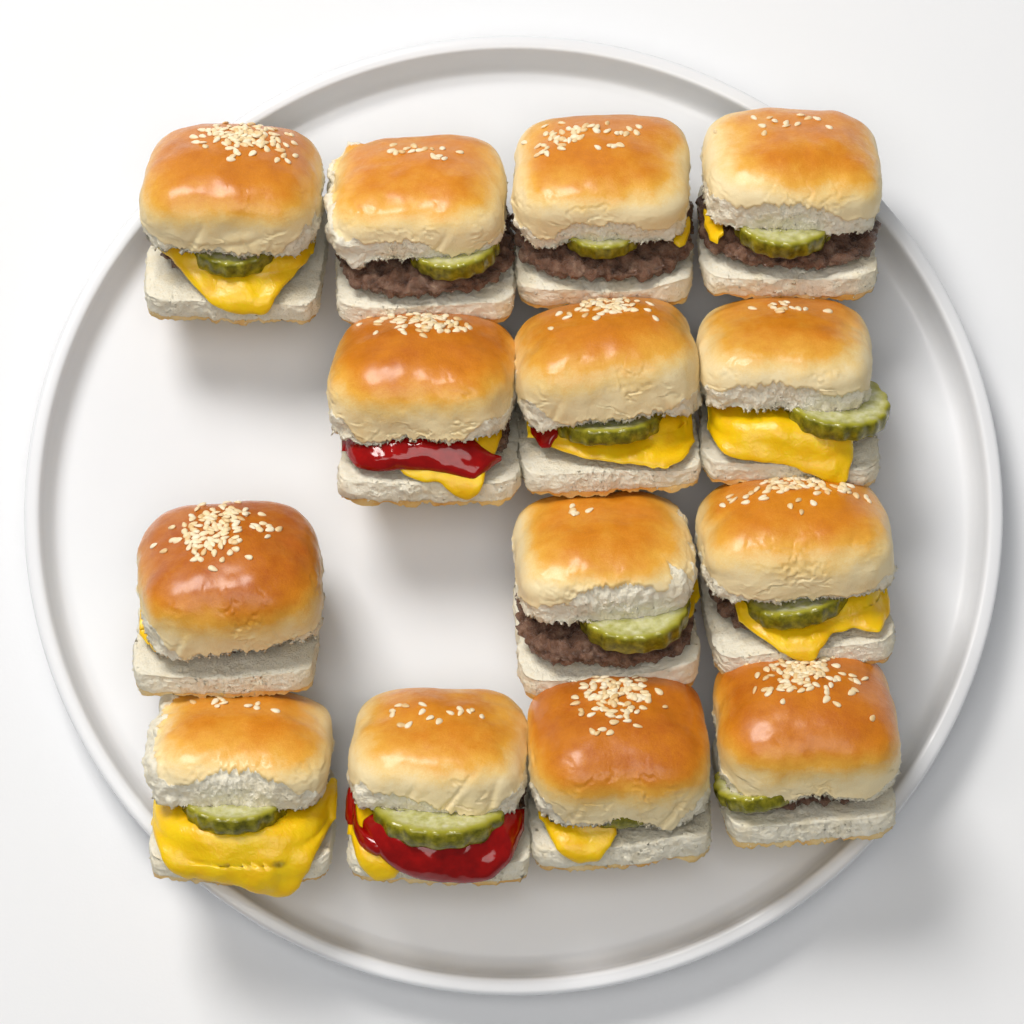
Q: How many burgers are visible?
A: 14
